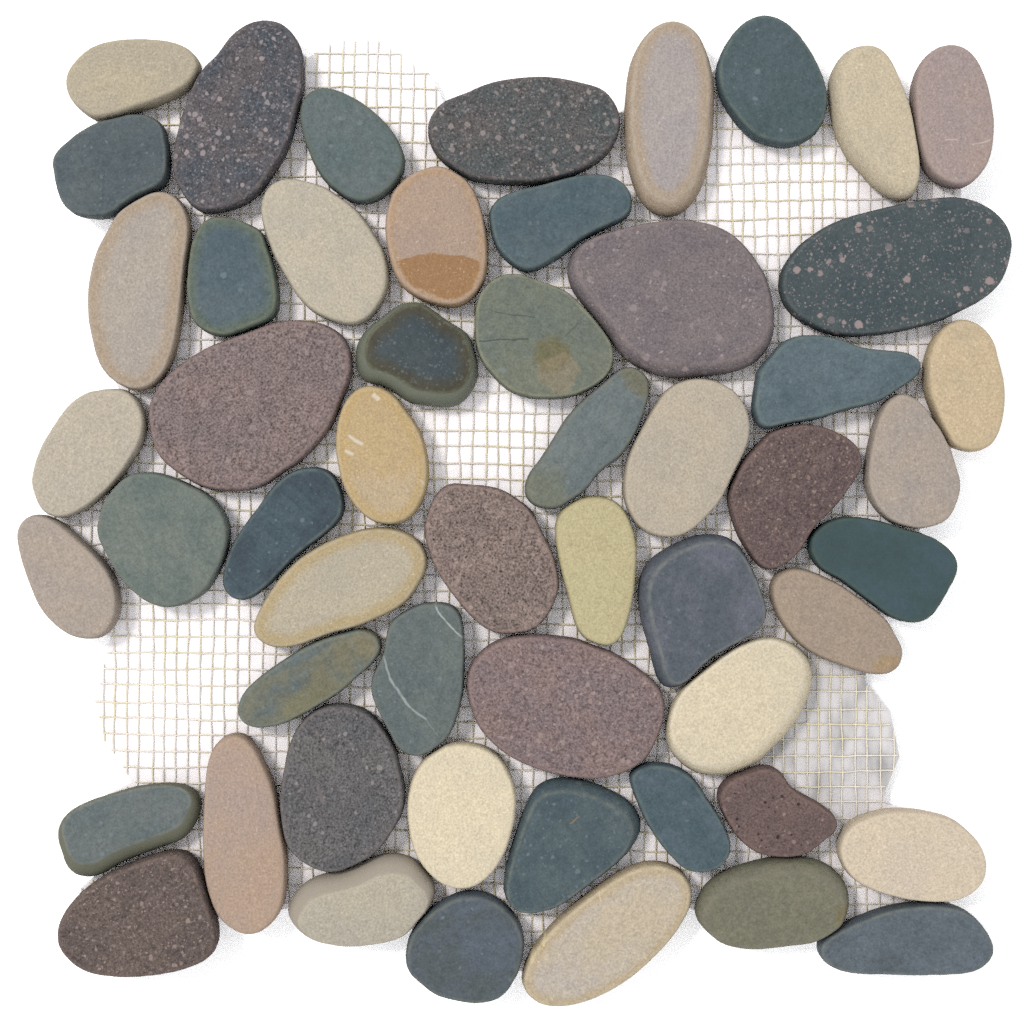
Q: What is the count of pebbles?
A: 54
